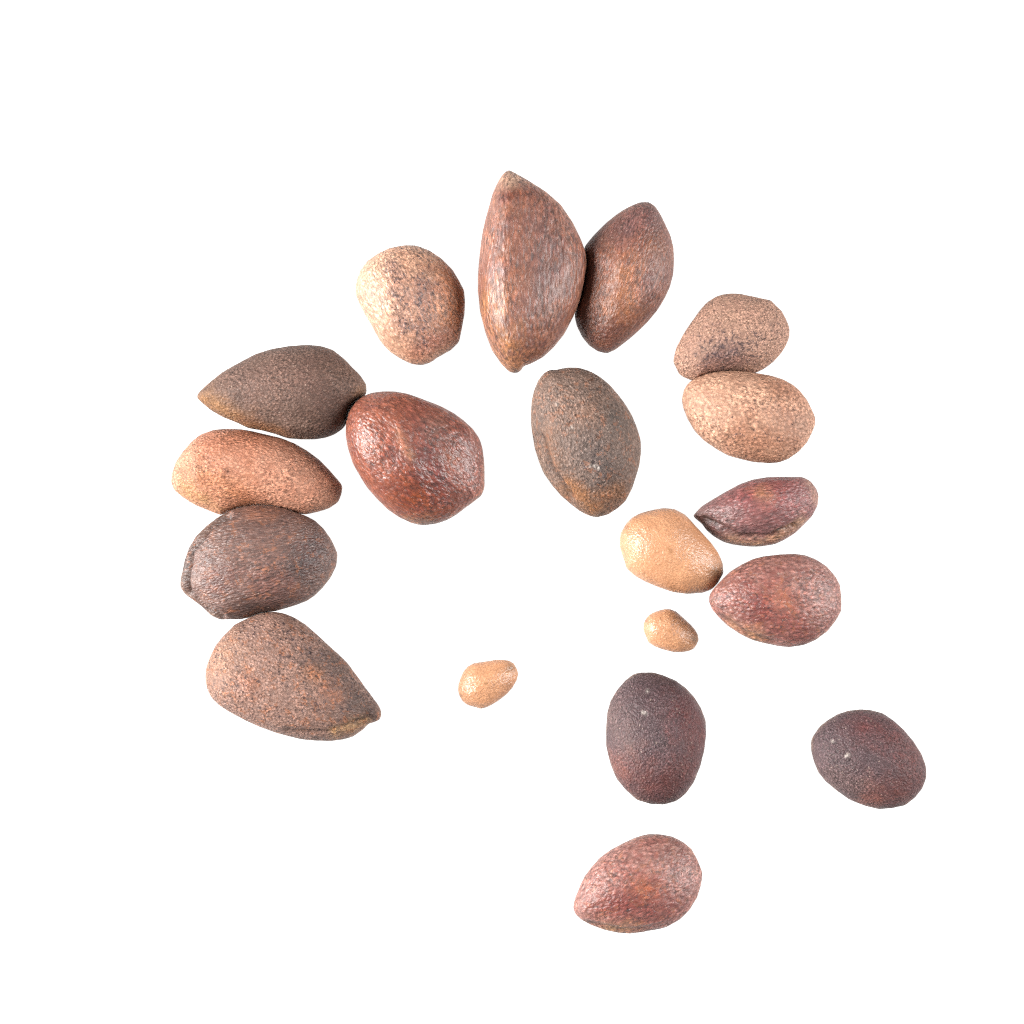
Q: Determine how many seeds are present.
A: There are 19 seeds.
